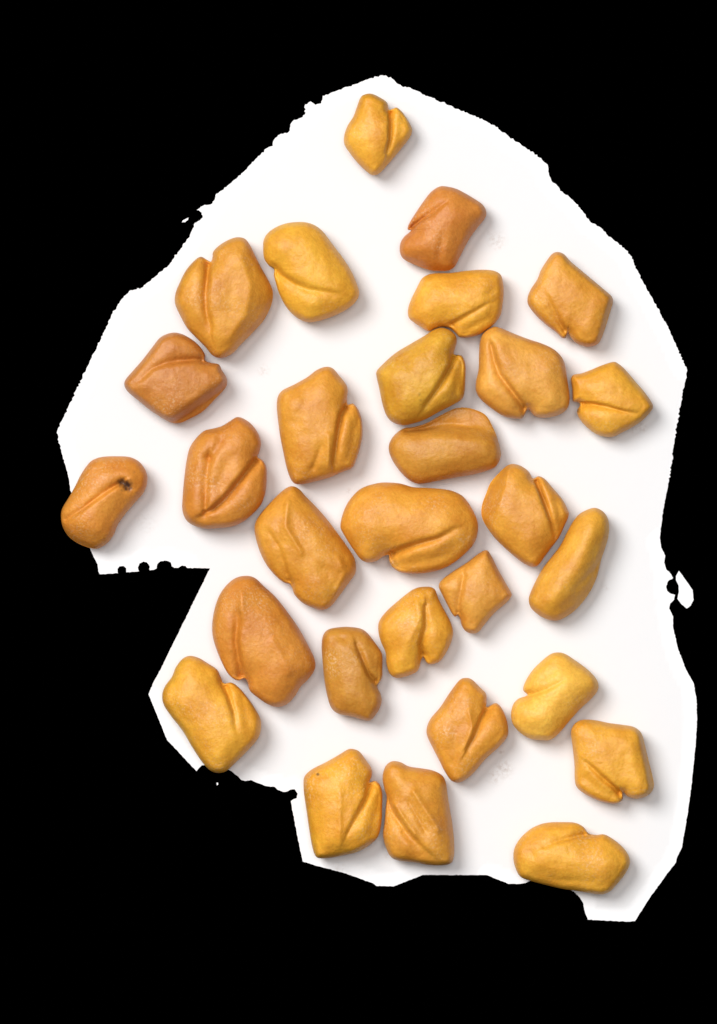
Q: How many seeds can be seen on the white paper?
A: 29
